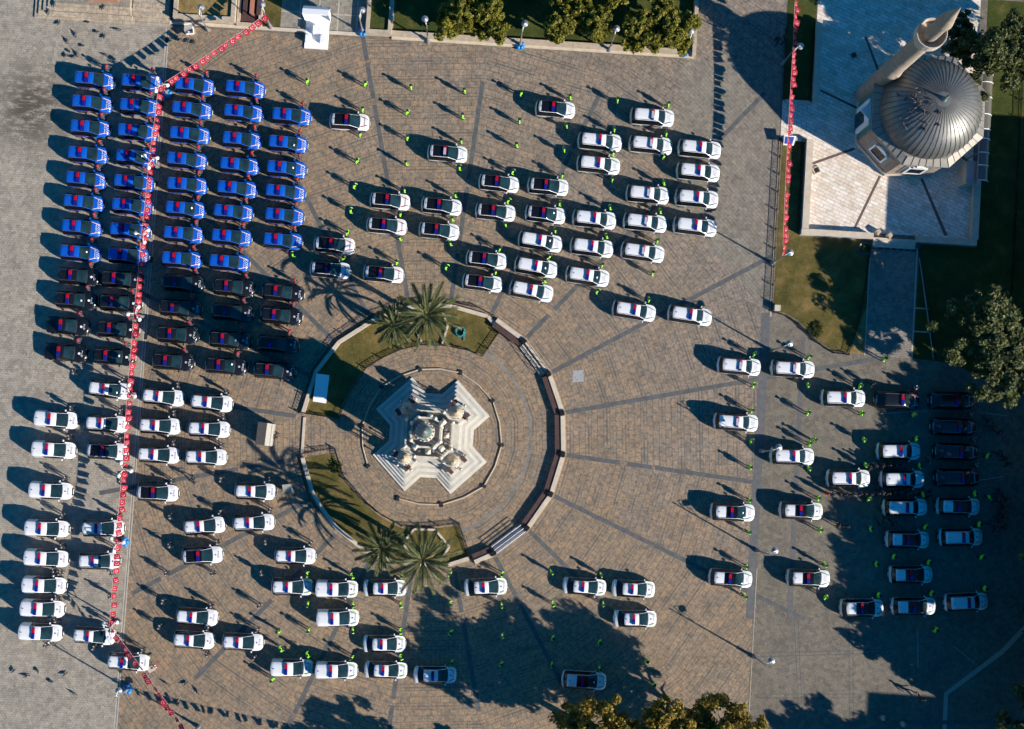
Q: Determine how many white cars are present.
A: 99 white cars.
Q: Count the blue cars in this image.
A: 38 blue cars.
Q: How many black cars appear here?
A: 25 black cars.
